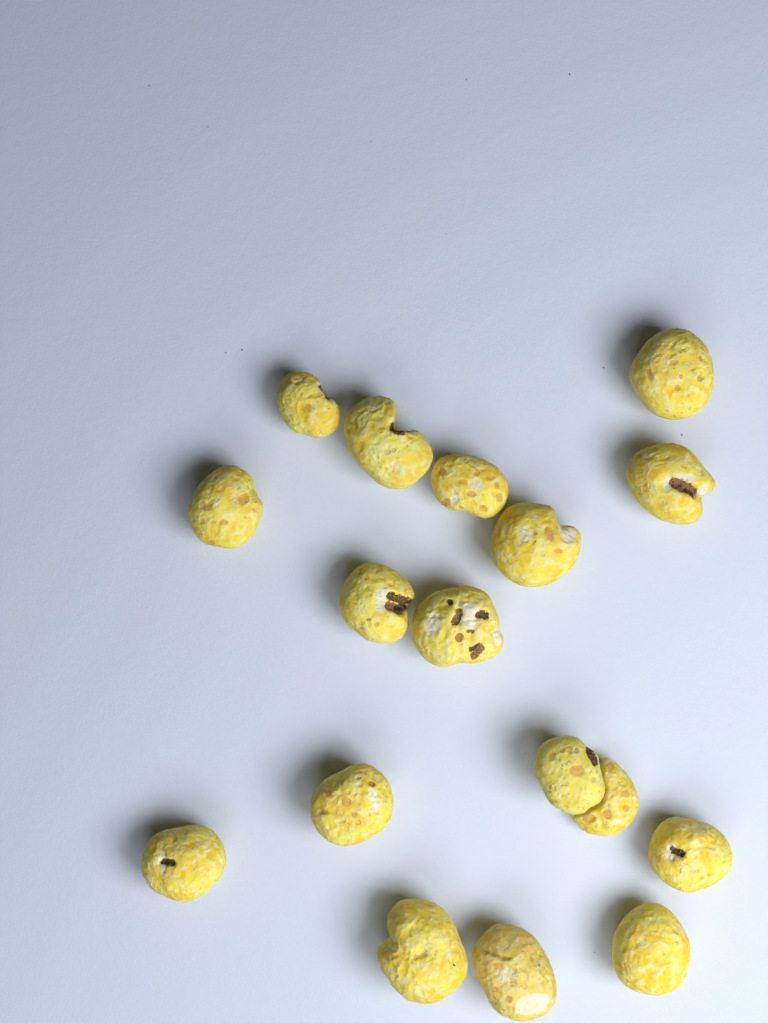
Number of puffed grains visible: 17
